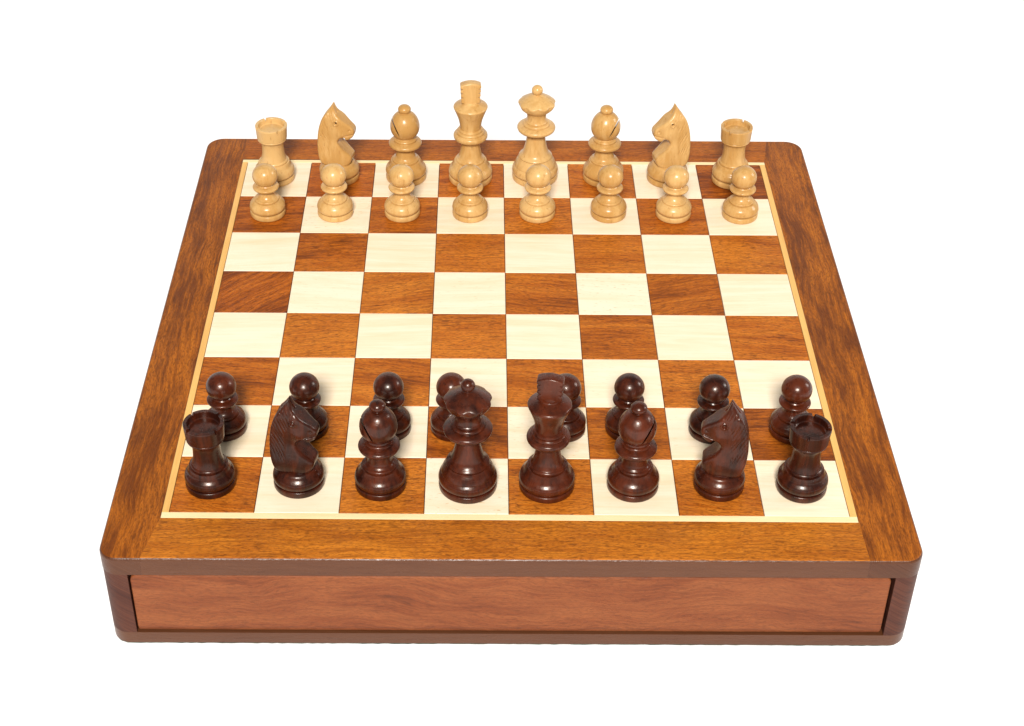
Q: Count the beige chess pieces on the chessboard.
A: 16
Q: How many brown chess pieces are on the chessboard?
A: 16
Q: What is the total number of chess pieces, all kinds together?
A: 32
